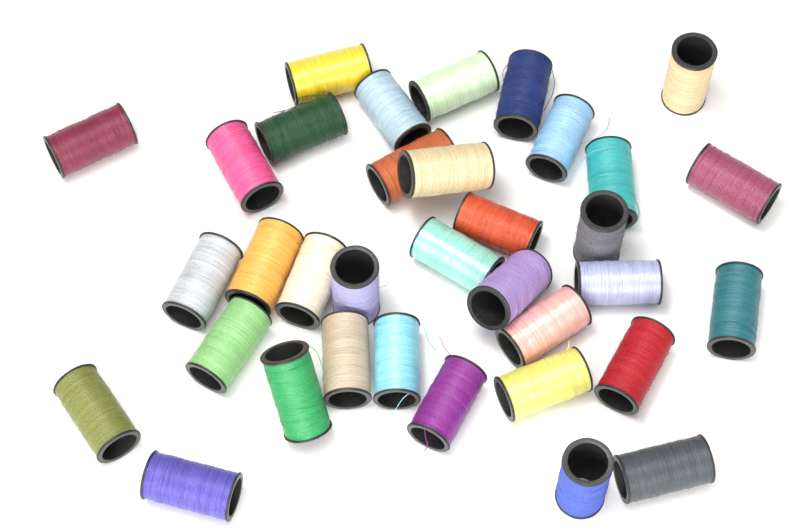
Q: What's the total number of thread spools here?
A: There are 35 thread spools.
